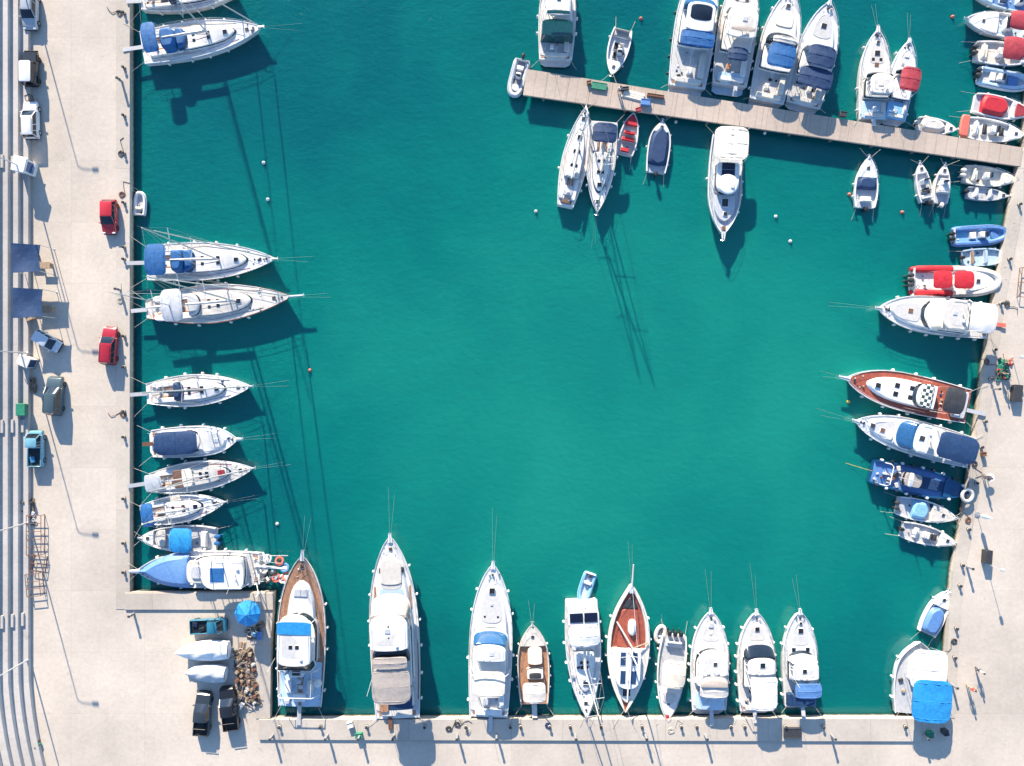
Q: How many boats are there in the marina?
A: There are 62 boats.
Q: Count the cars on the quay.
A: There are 11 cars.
